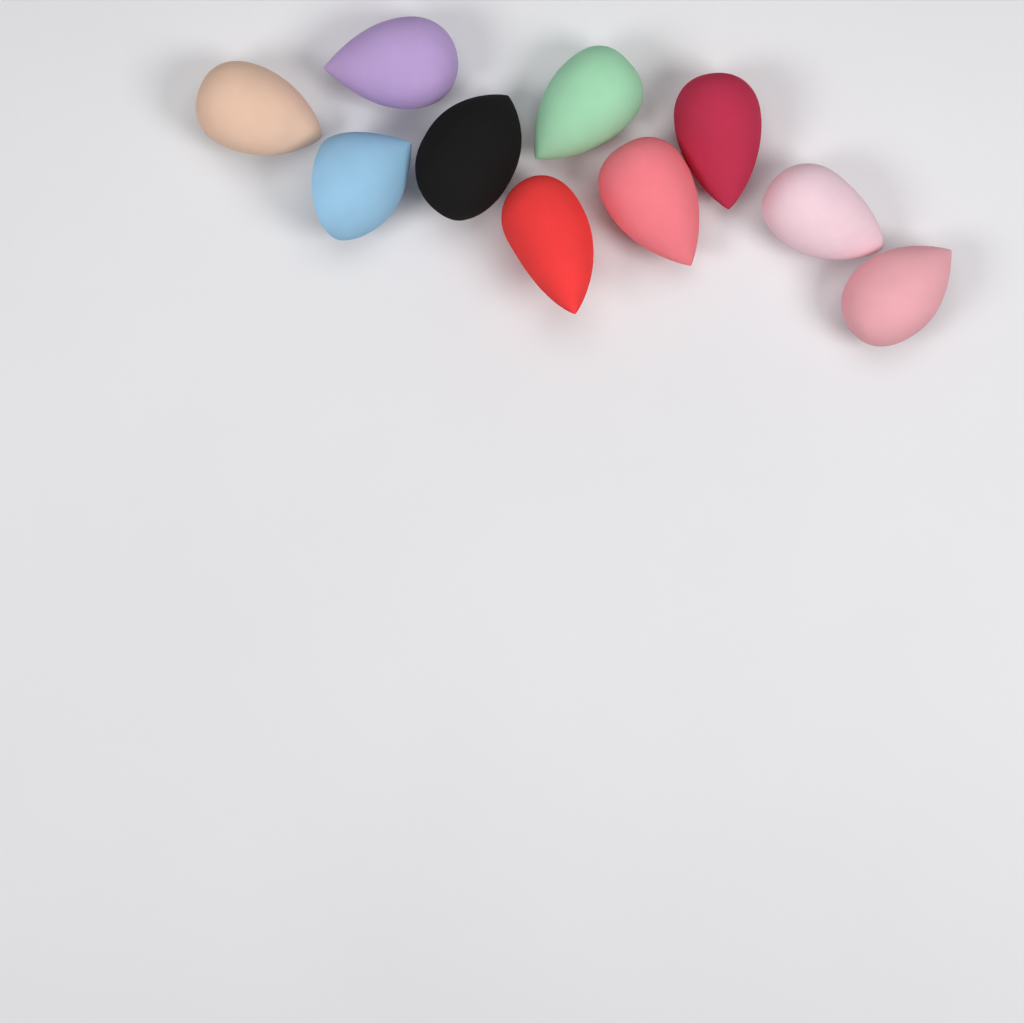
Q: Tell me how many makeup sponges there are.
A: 10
